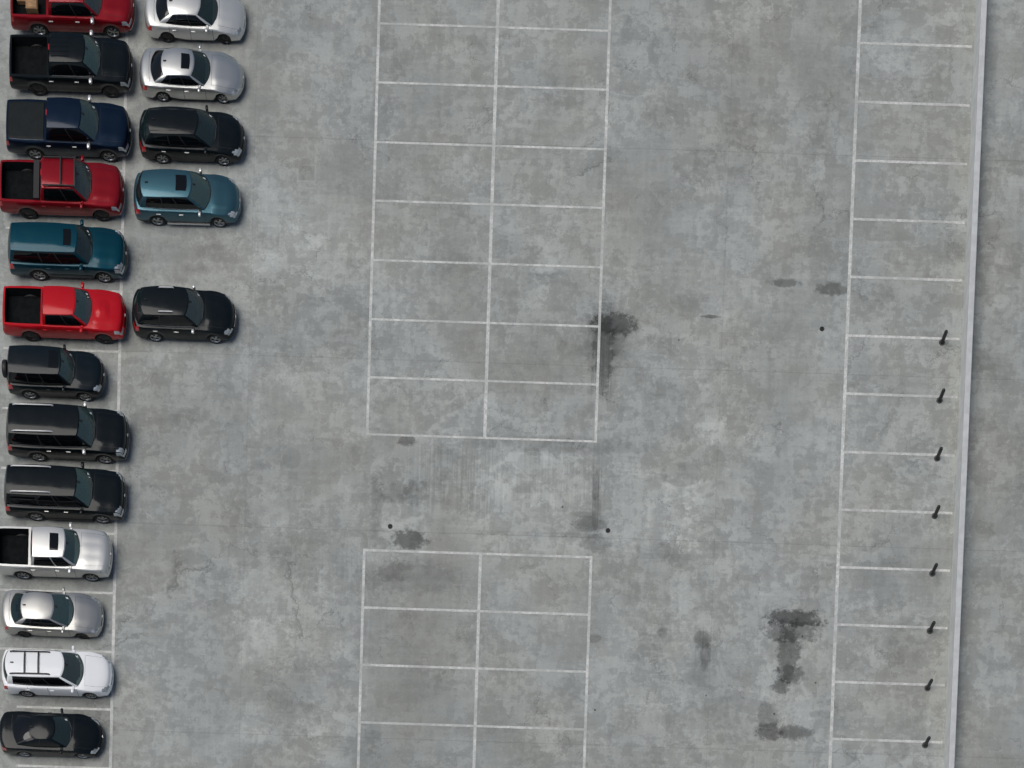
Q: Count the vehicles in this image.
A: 18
